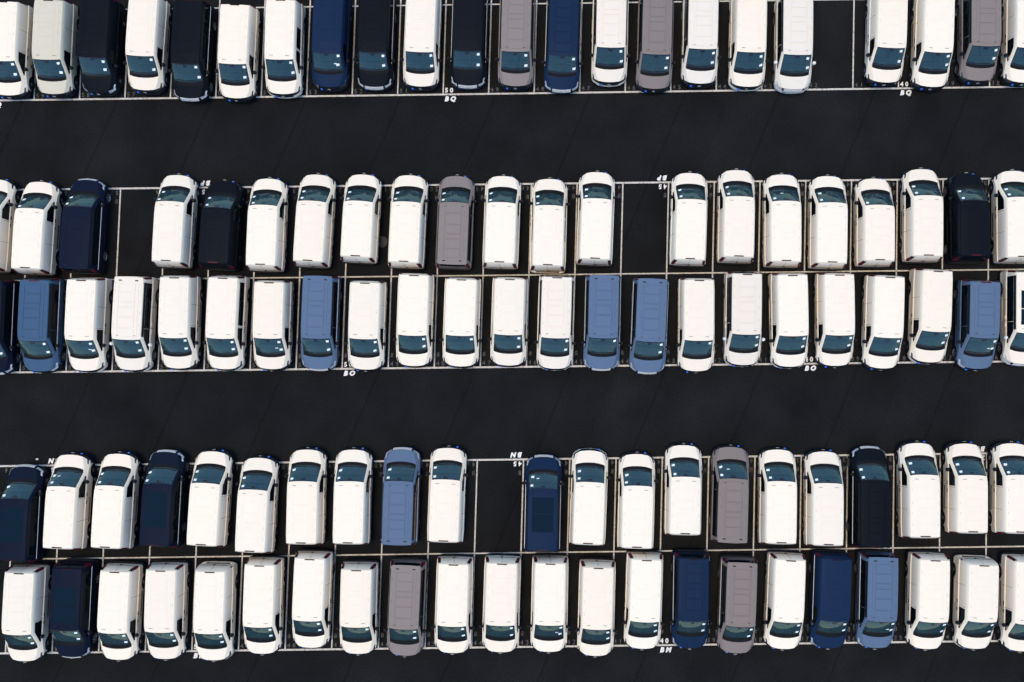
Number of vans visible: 109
